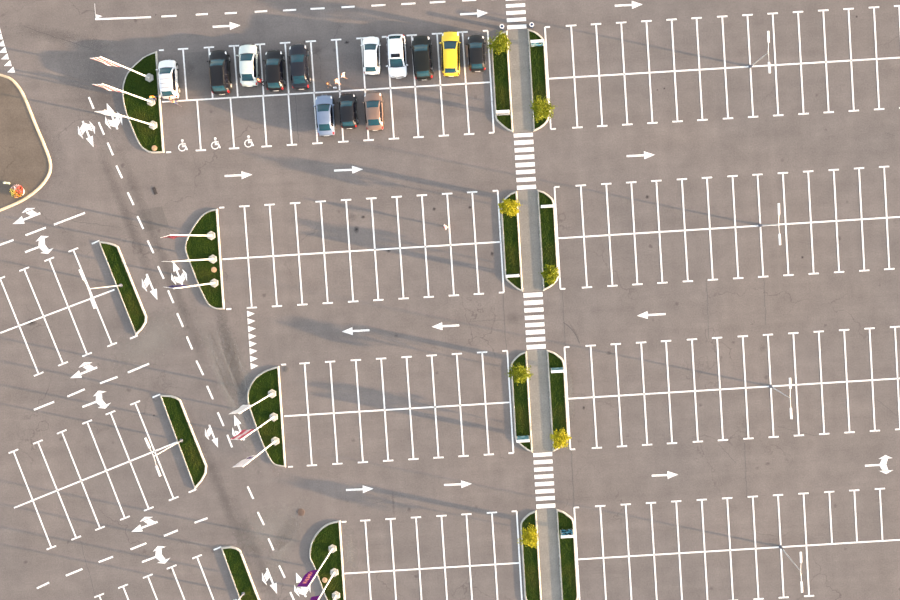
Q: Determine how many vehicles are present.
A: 13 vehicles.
